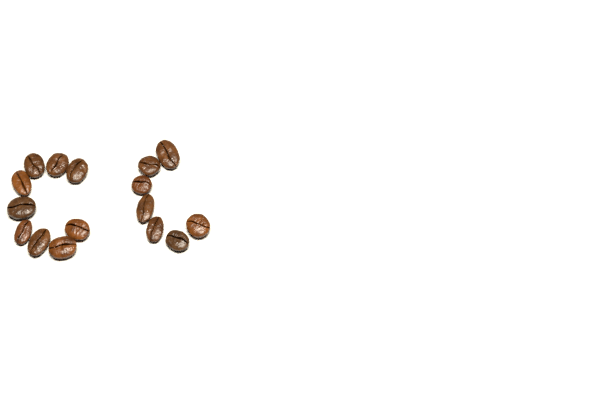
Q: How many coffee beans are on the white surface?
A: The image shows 16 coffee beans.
